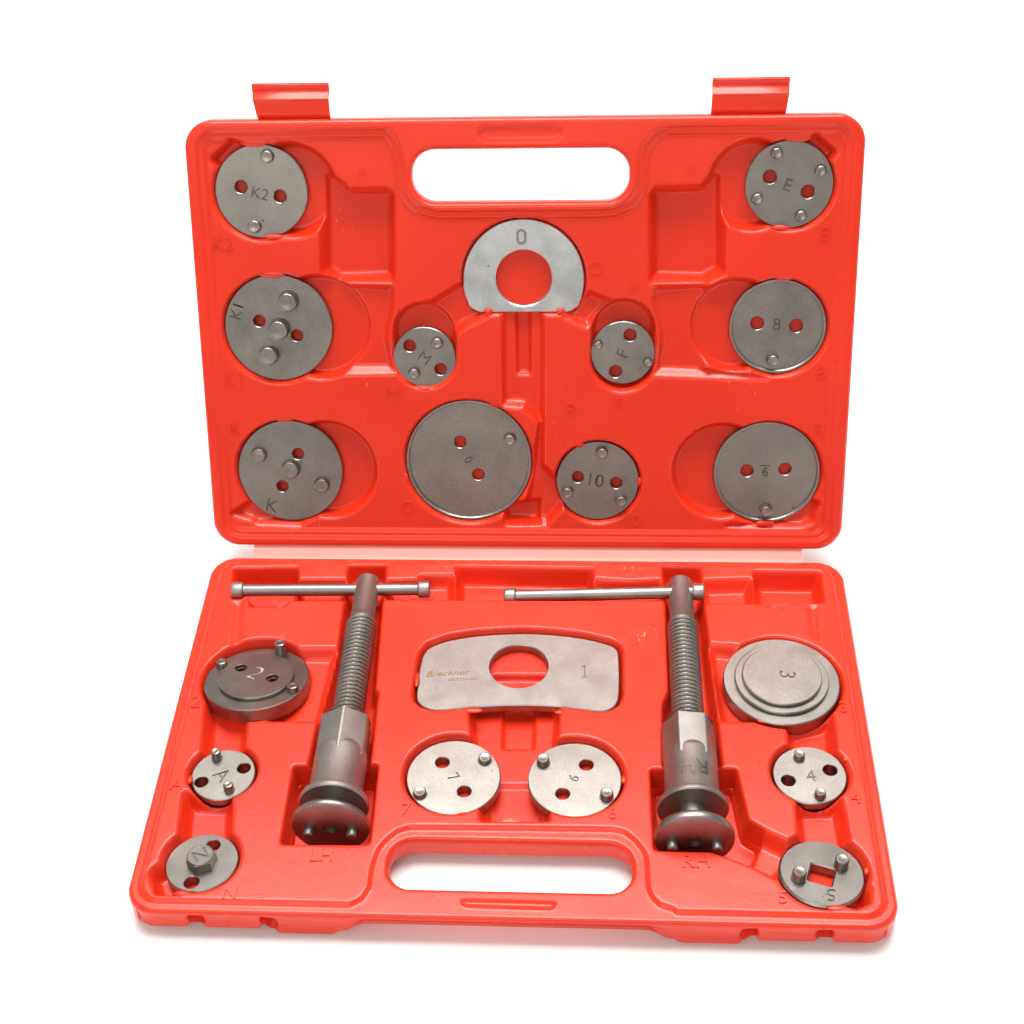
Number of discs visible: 18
